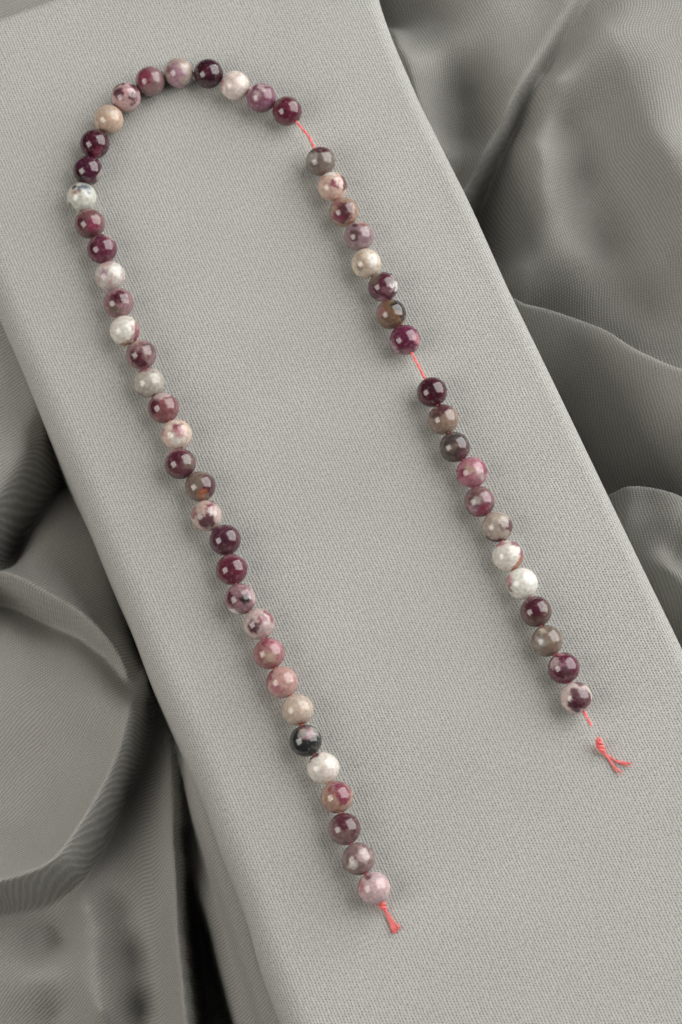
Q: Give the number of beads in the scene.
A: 56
